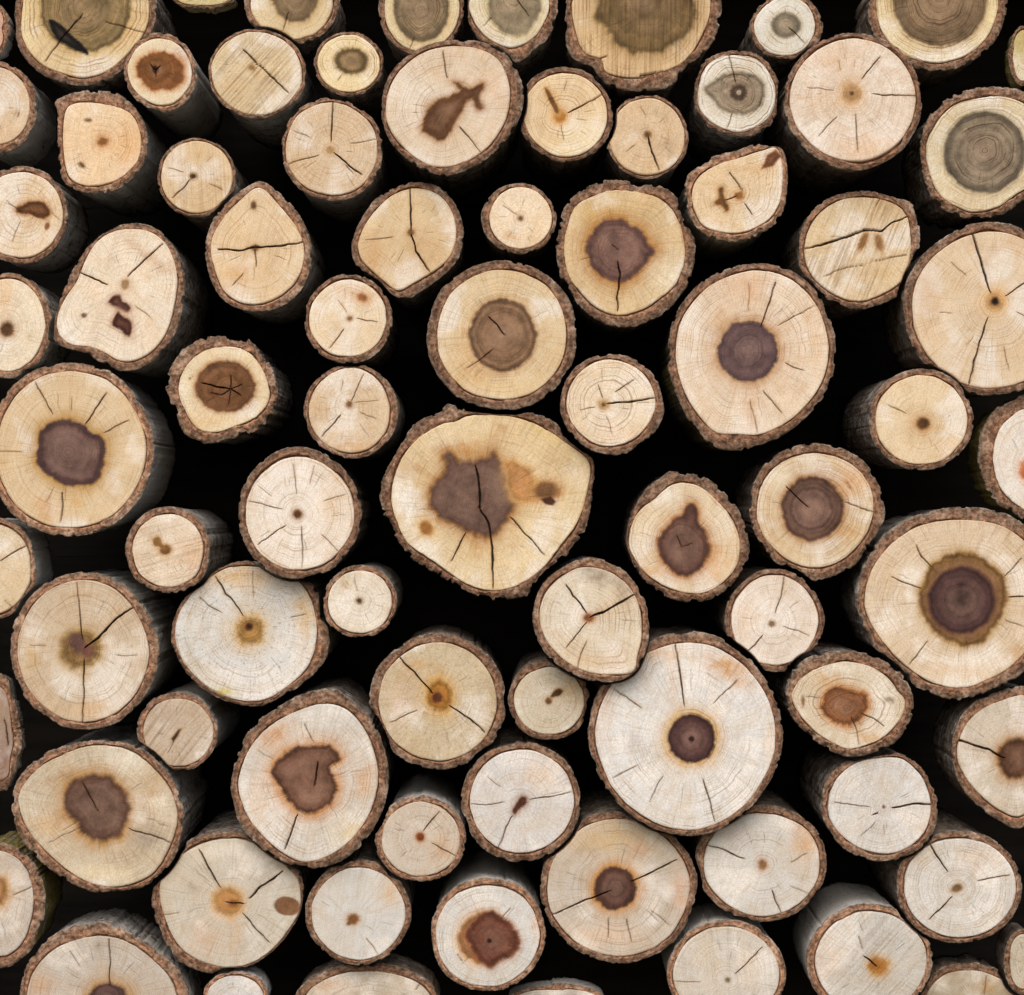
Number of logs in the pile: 81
